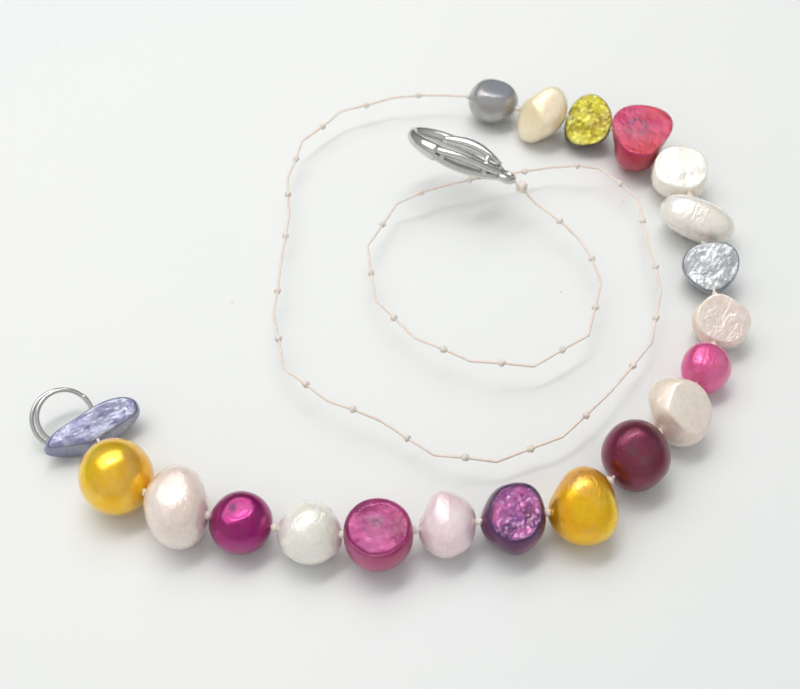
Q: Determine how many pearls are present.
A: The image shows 20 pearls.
